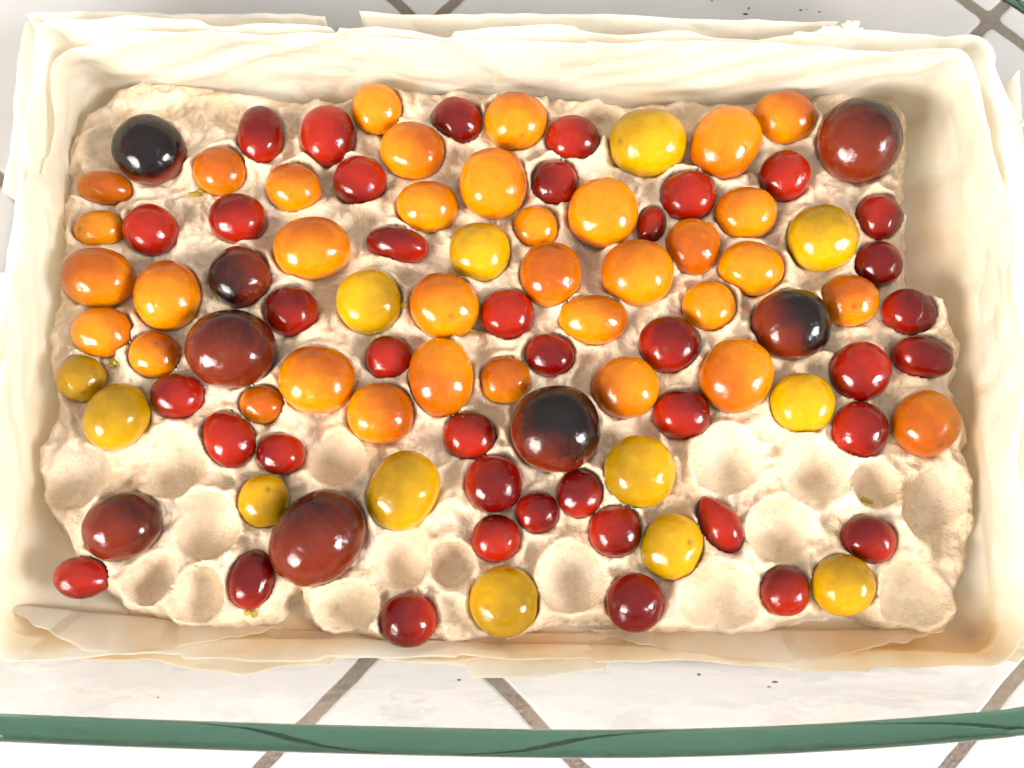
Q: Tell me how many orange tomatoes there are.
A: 35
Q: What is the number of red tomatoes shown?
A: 40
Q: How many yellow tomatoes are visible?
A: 13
